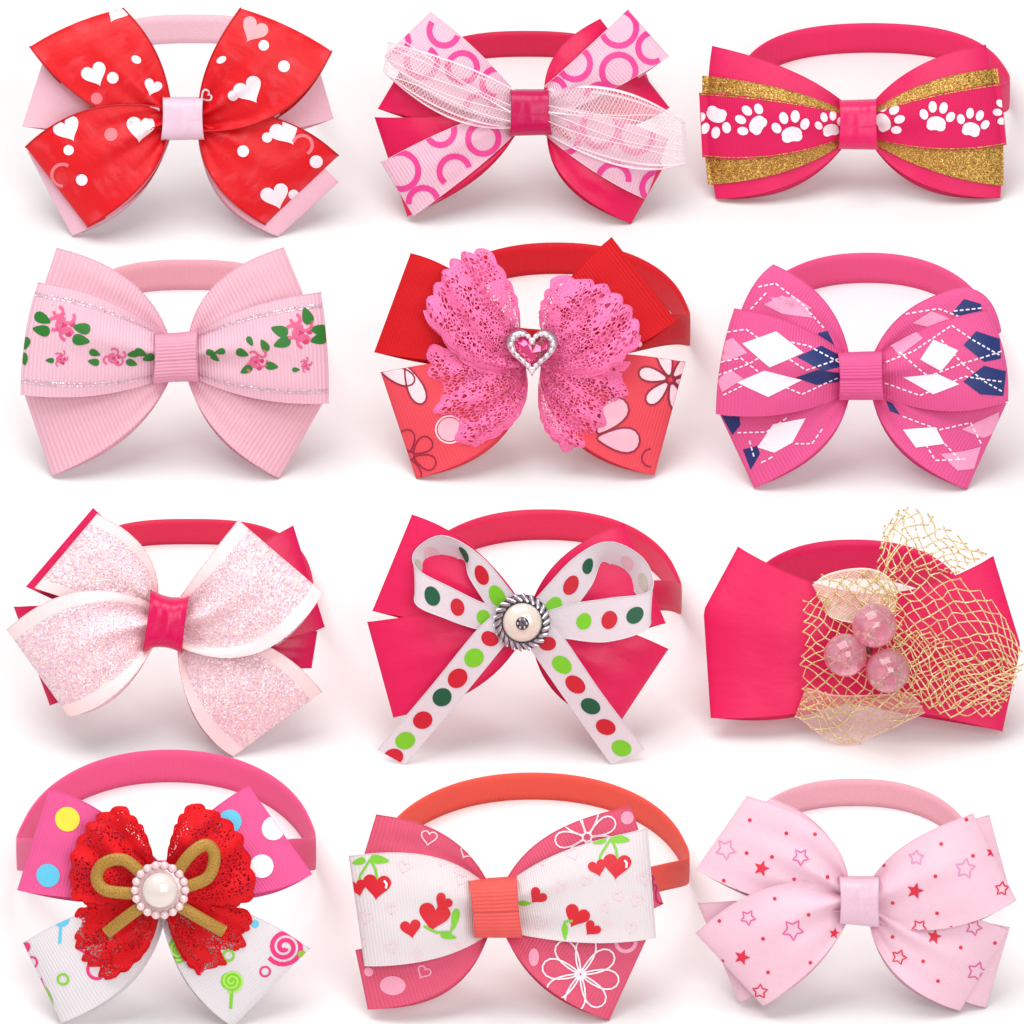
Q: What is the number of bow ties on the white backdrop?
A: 12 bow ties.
